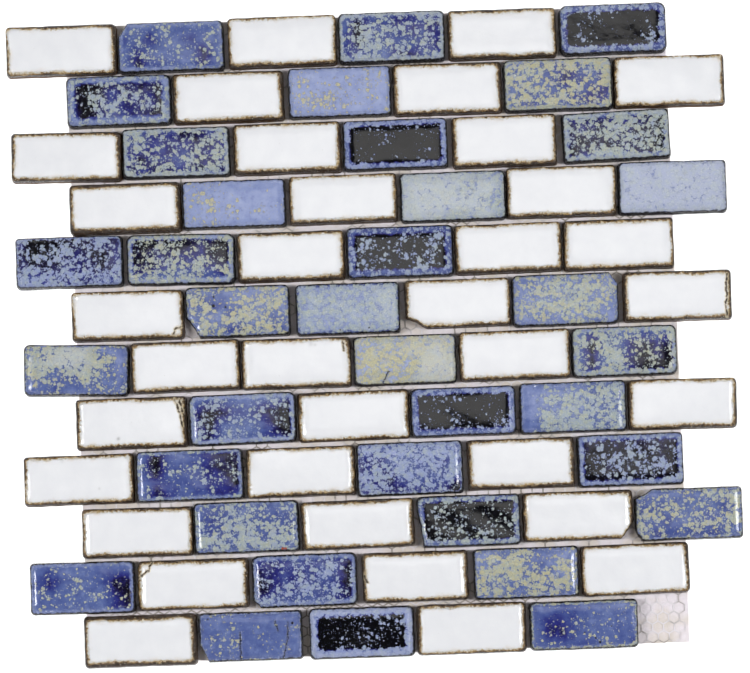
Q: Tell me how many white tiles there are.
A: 35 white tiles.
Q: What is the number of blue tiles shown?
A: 36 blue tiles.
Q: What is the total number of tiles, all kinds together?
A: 71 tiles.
